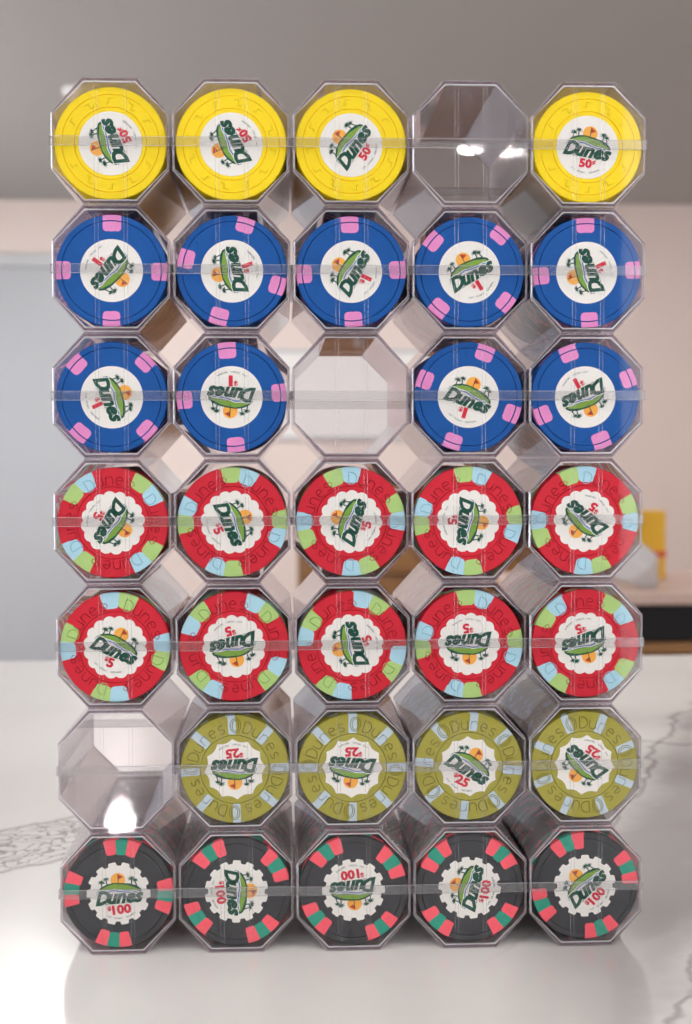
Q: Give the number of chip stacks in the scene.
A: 32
